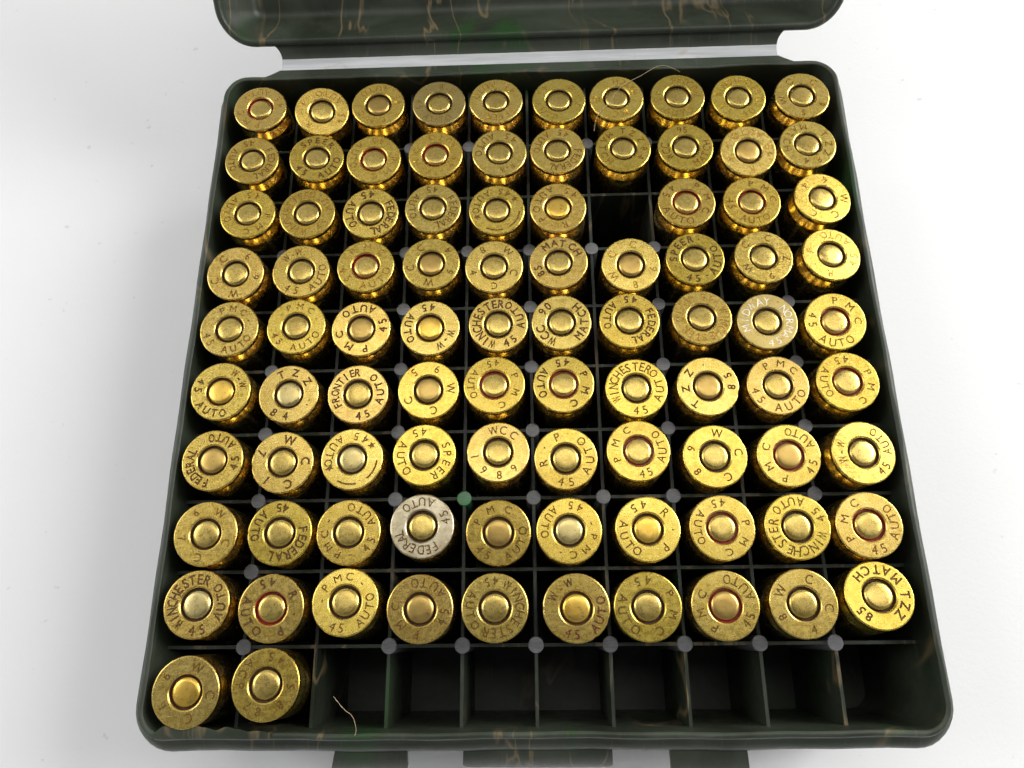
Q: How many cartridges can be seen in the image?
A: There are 91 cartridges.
